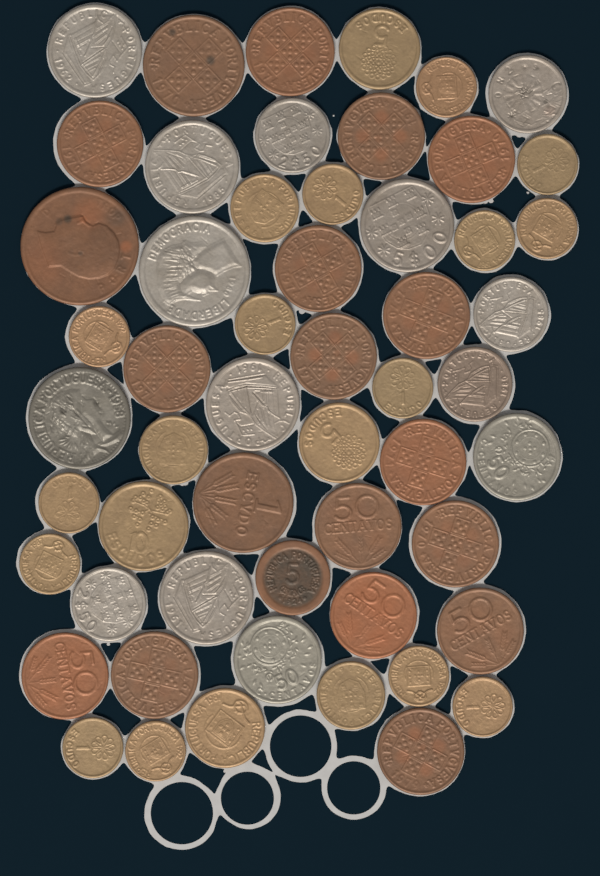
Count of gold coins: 21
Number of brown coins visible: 20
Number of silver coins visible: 14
